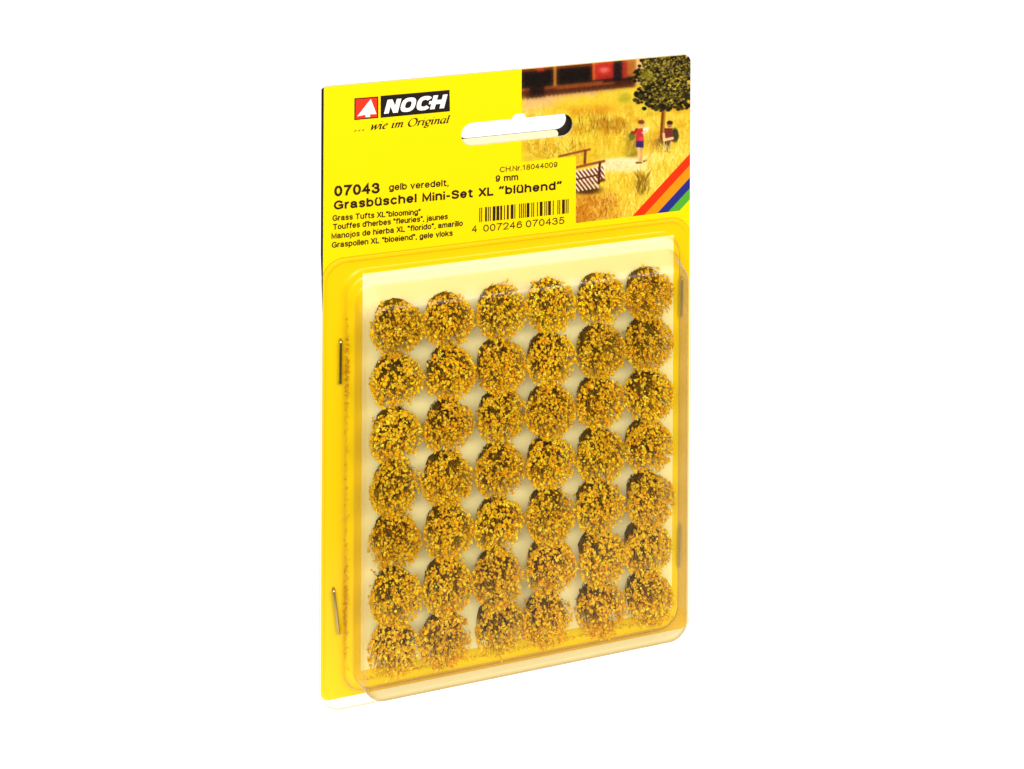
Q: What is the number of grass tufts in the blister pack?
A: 42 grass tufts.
